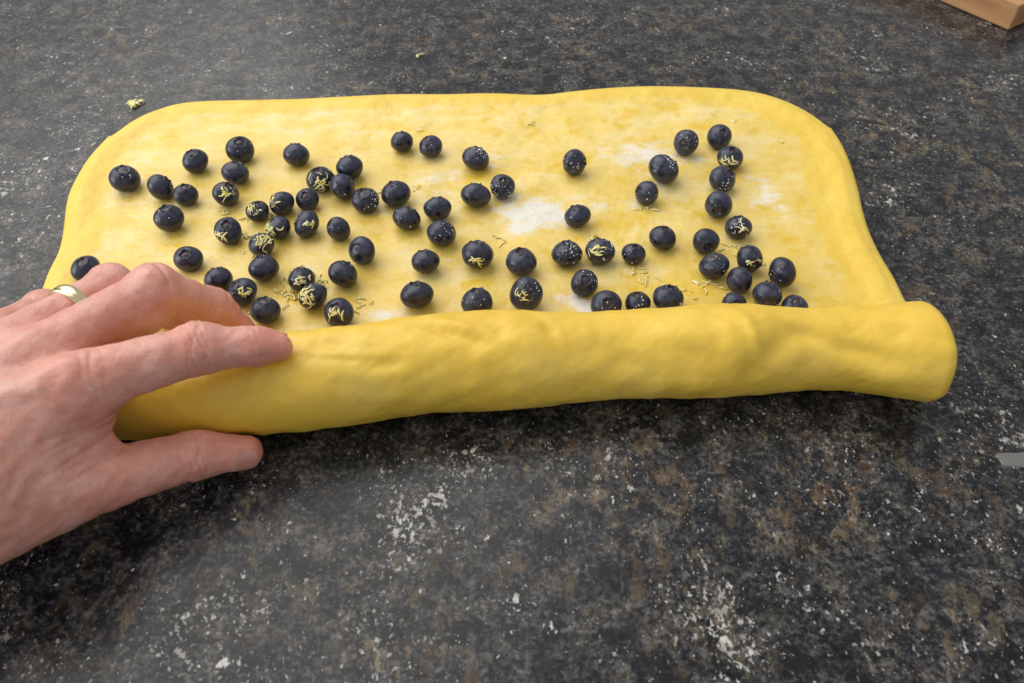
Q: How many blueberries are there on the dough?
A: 73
